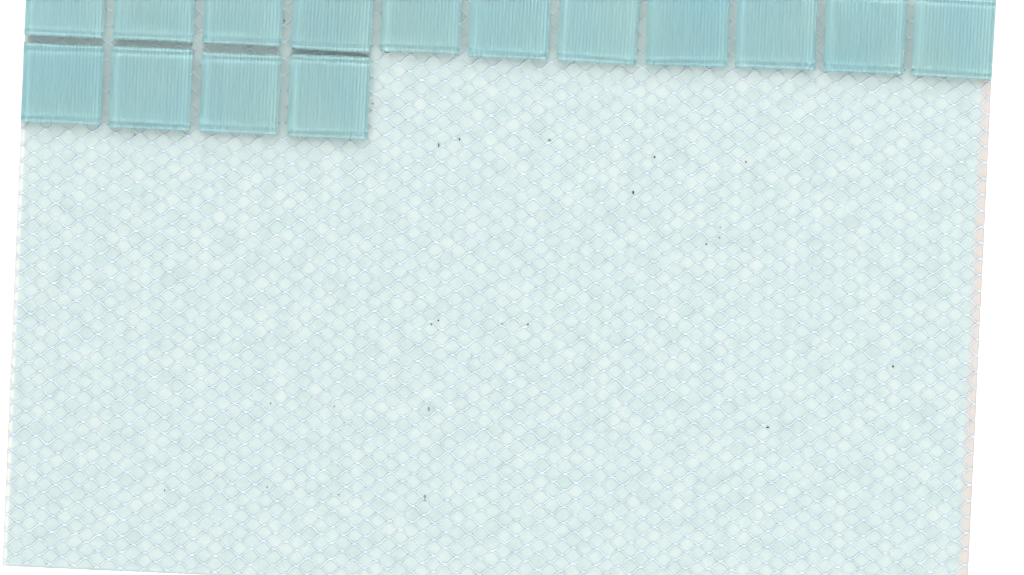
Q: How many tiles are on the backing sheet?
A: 15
